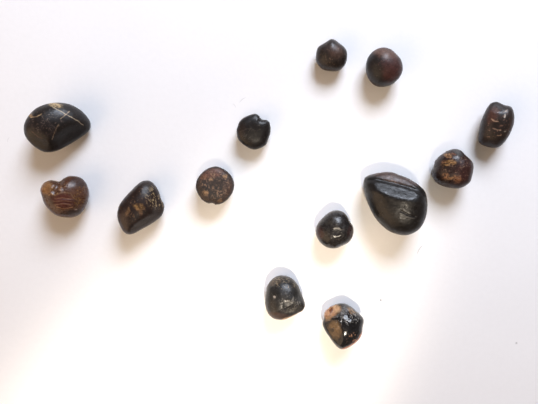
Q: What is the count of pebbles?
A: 13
